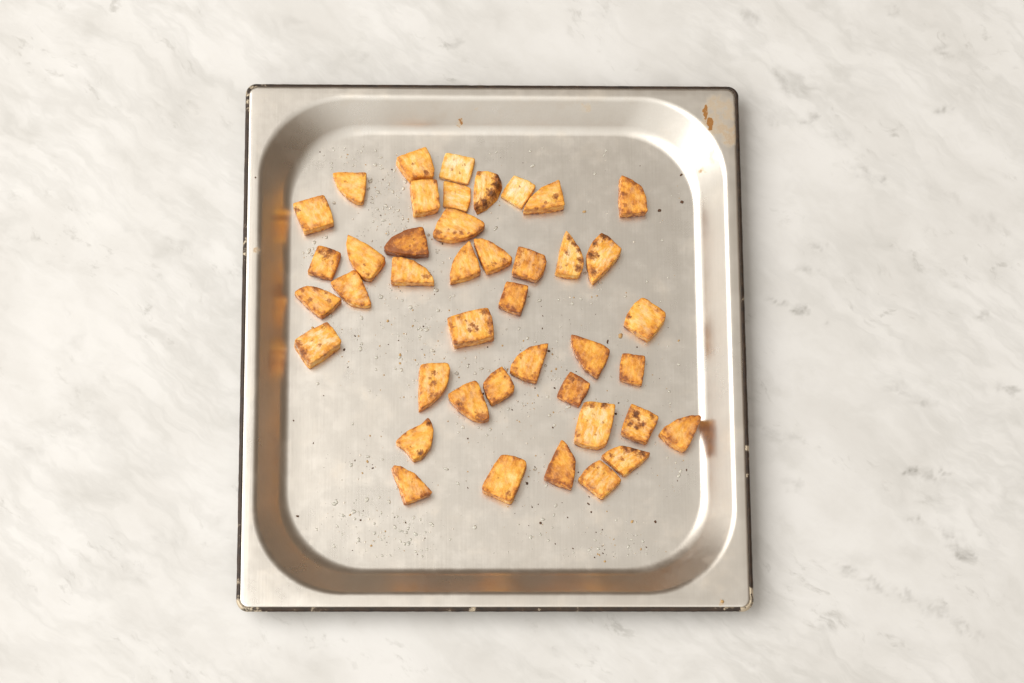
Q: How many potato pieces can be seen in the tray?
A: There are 42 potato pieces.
